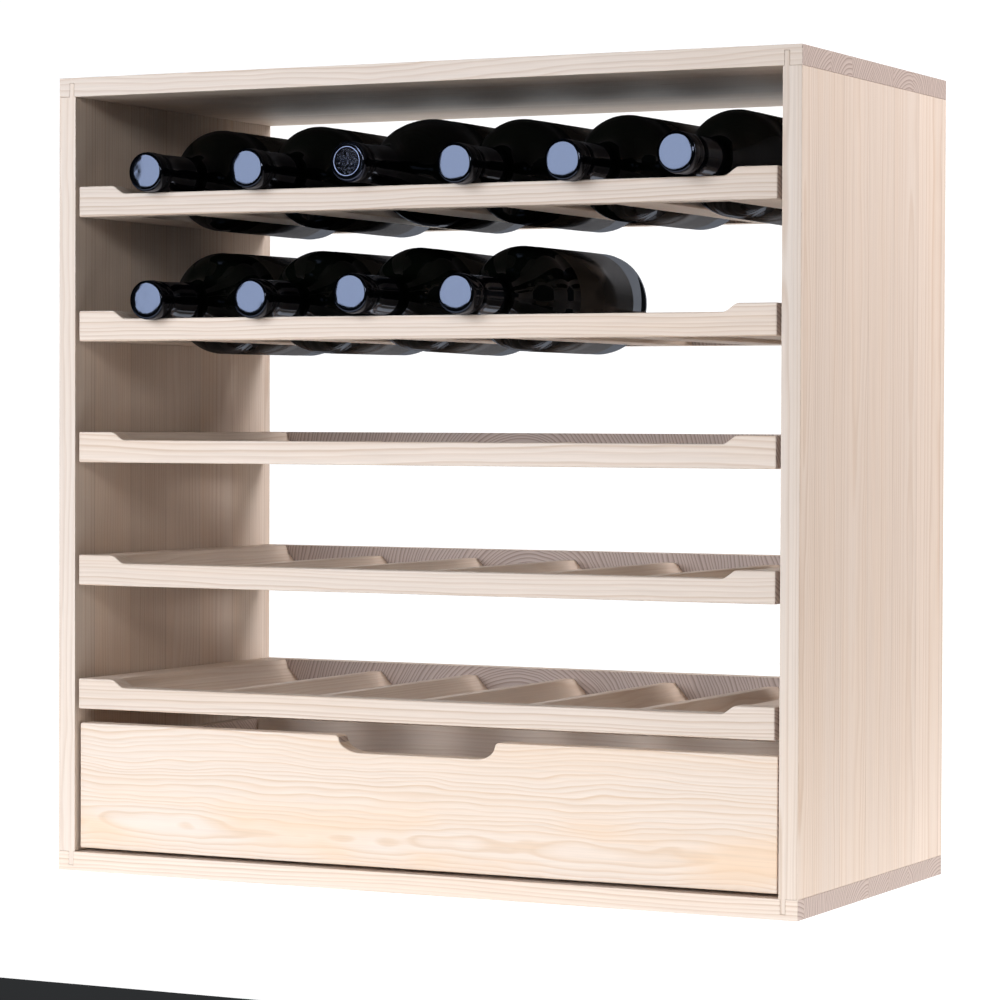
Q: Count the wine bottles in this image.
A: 10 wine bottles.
